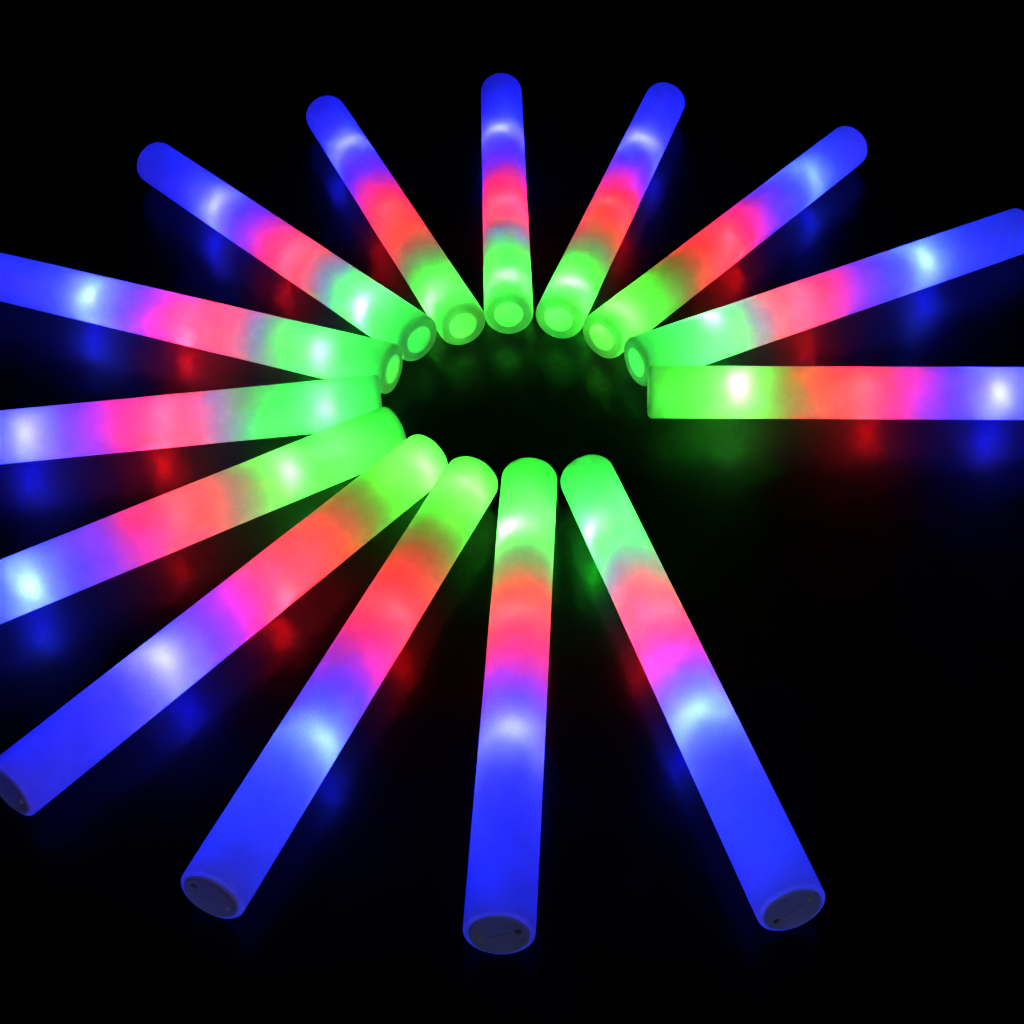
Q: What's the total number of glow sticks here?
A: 14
